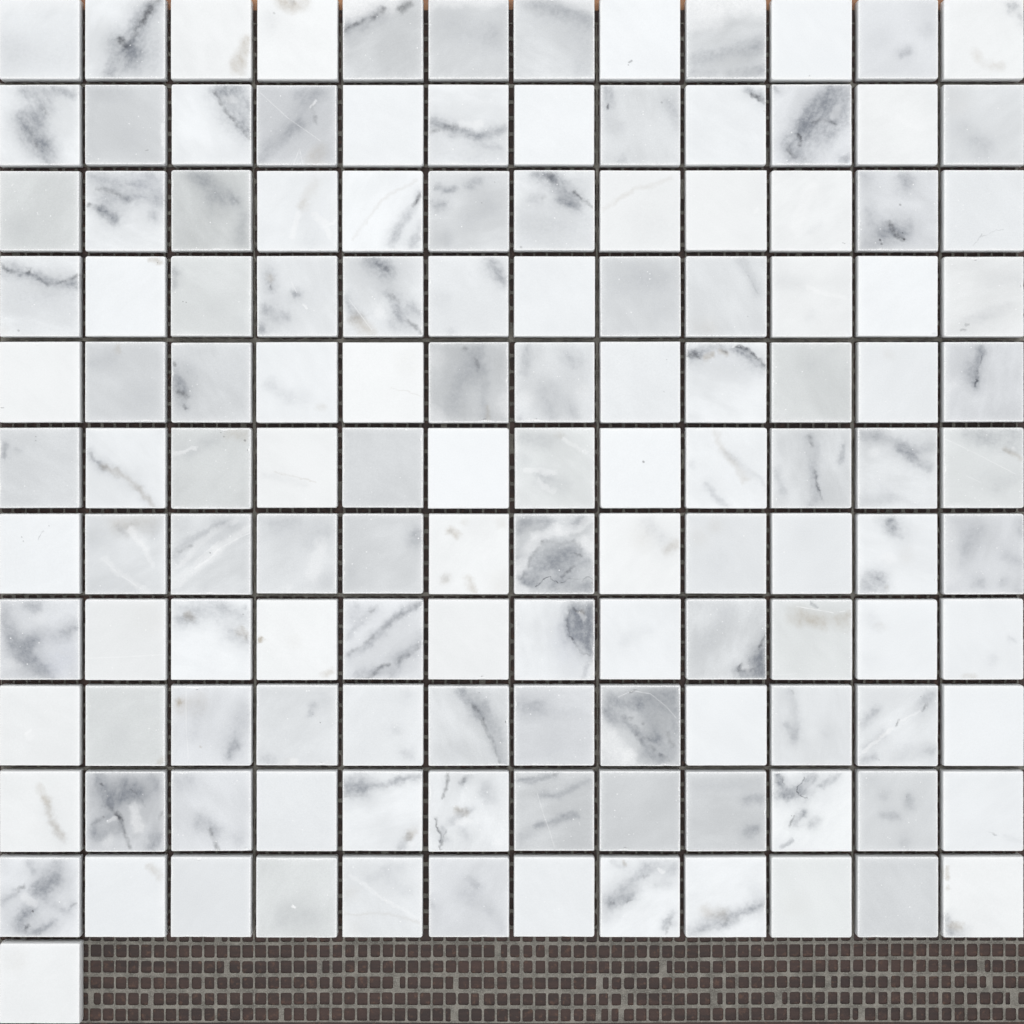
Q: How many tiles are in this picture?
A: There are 133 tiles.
